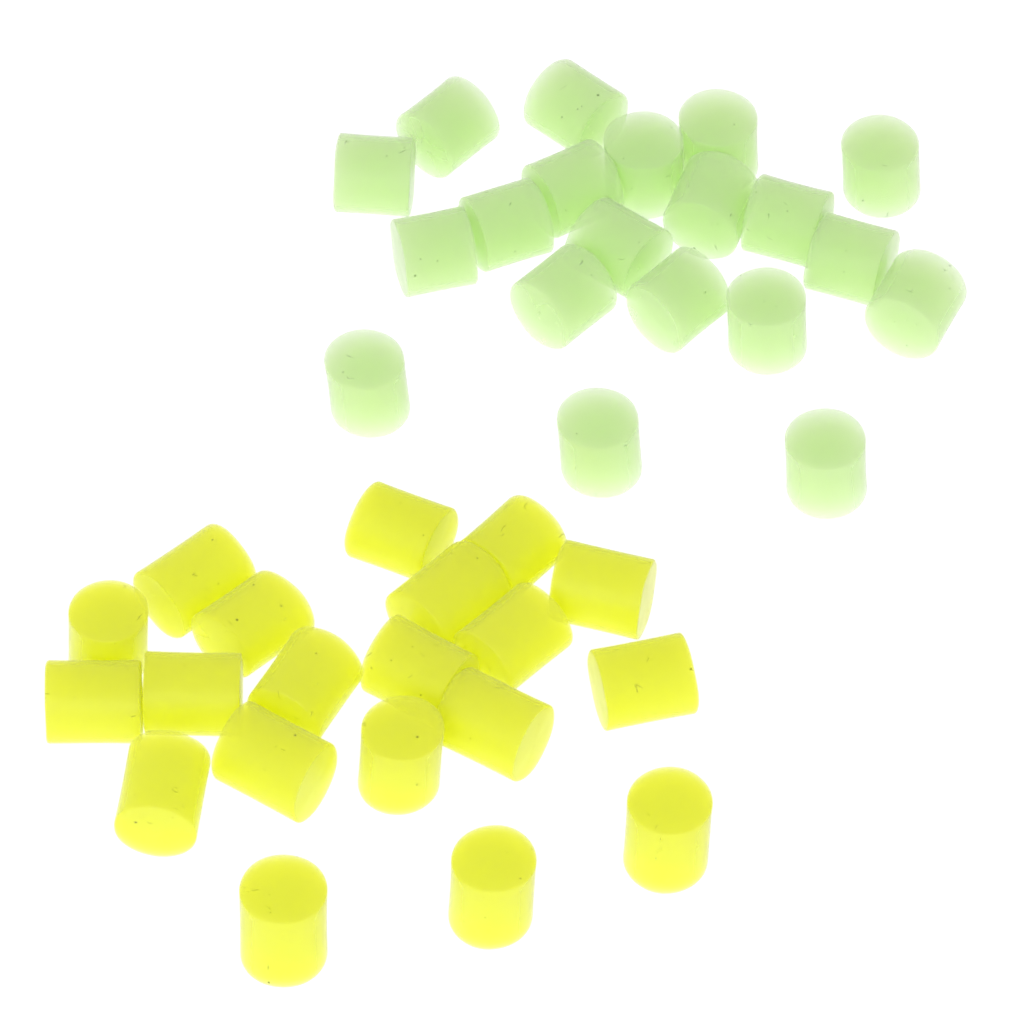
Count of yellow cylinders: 20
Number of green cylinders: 20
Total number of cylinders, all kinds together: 40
